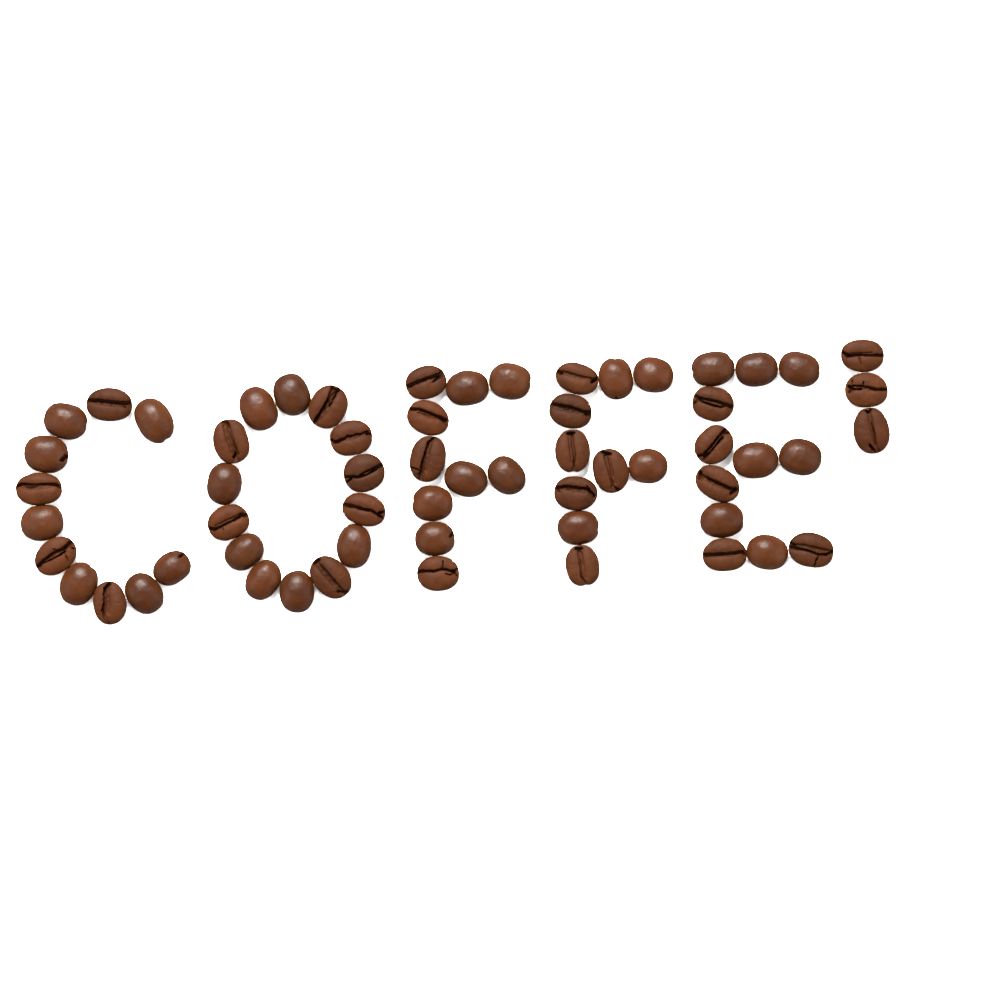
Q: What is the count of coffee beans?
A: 60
